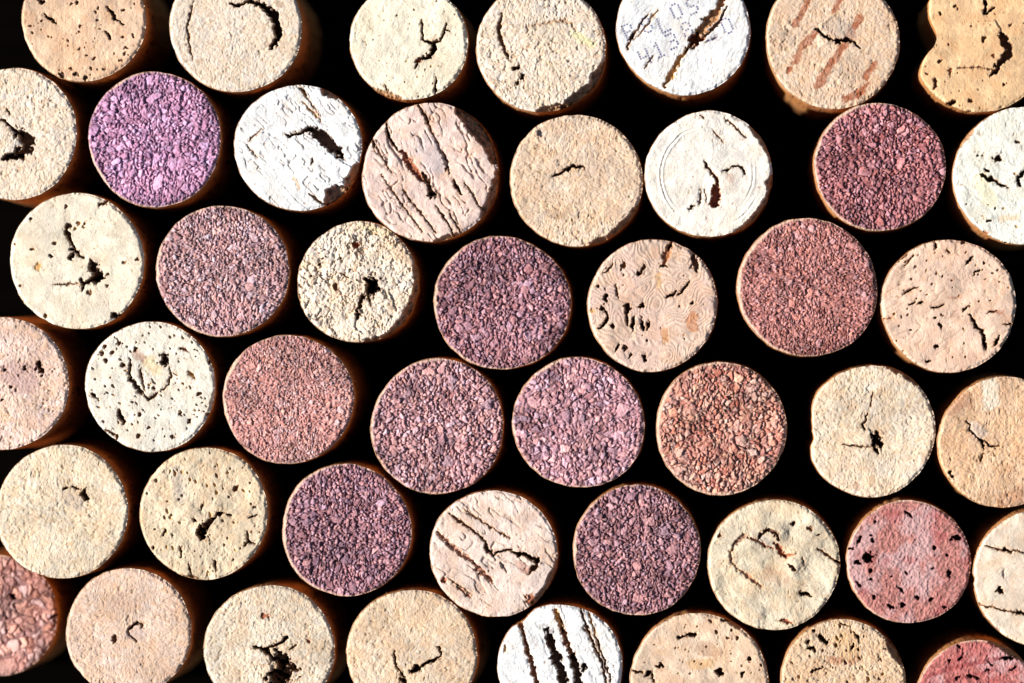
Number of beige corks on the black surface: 32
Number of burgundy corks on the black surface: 14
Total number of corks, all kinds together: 46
